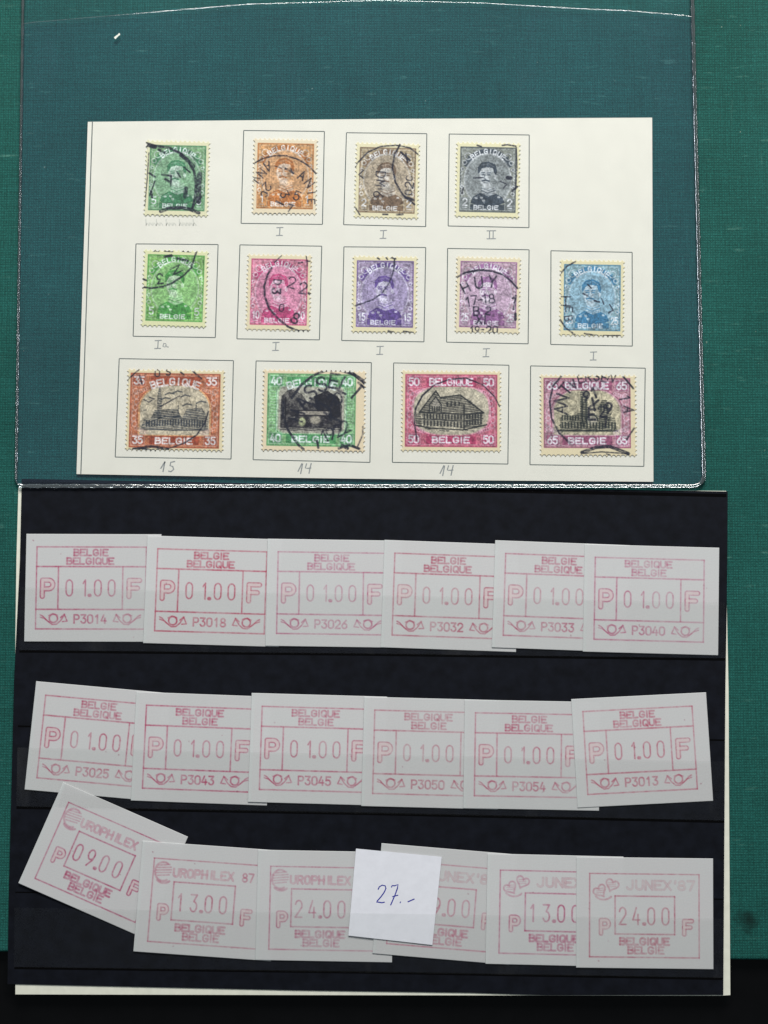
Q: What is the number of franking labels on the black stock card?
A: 18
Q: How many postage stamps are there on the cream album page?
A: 13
